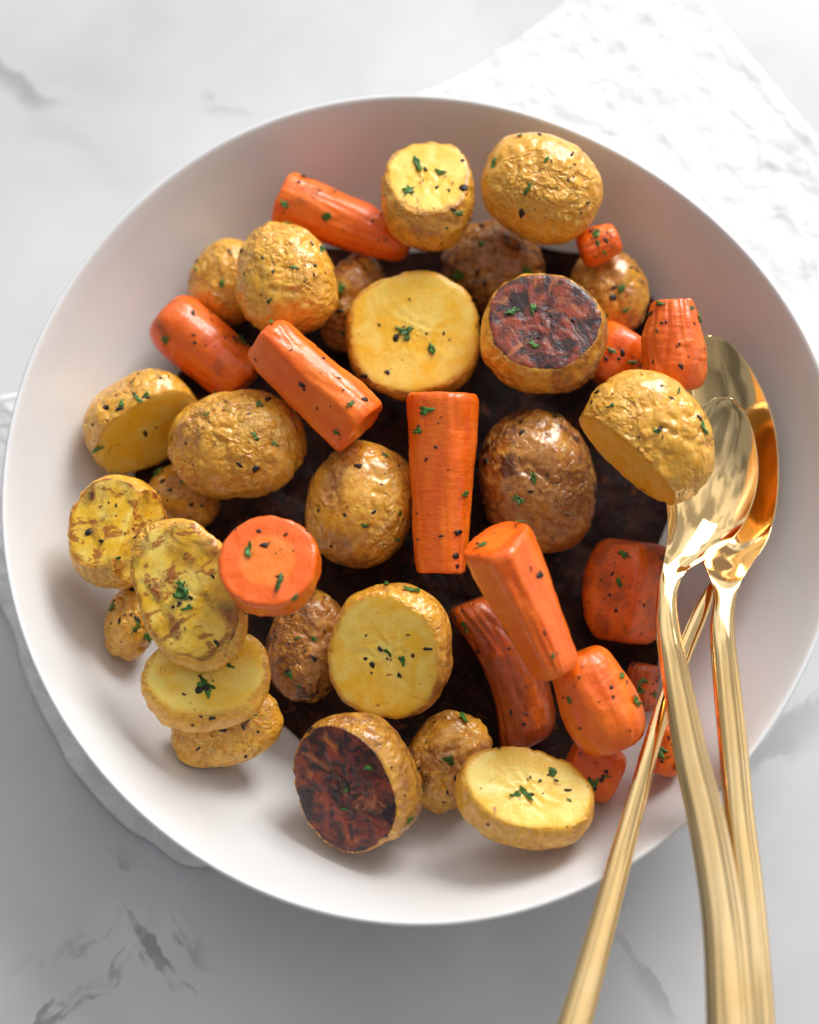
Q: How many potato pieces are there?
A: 25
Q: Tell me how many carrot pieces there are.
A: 15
